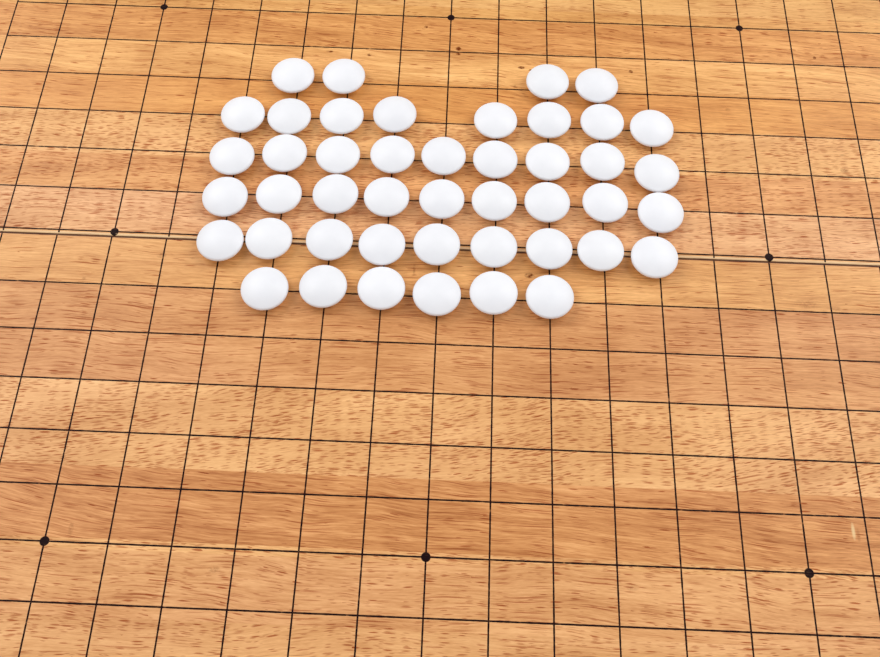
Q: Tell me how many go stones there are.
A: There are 45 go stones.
